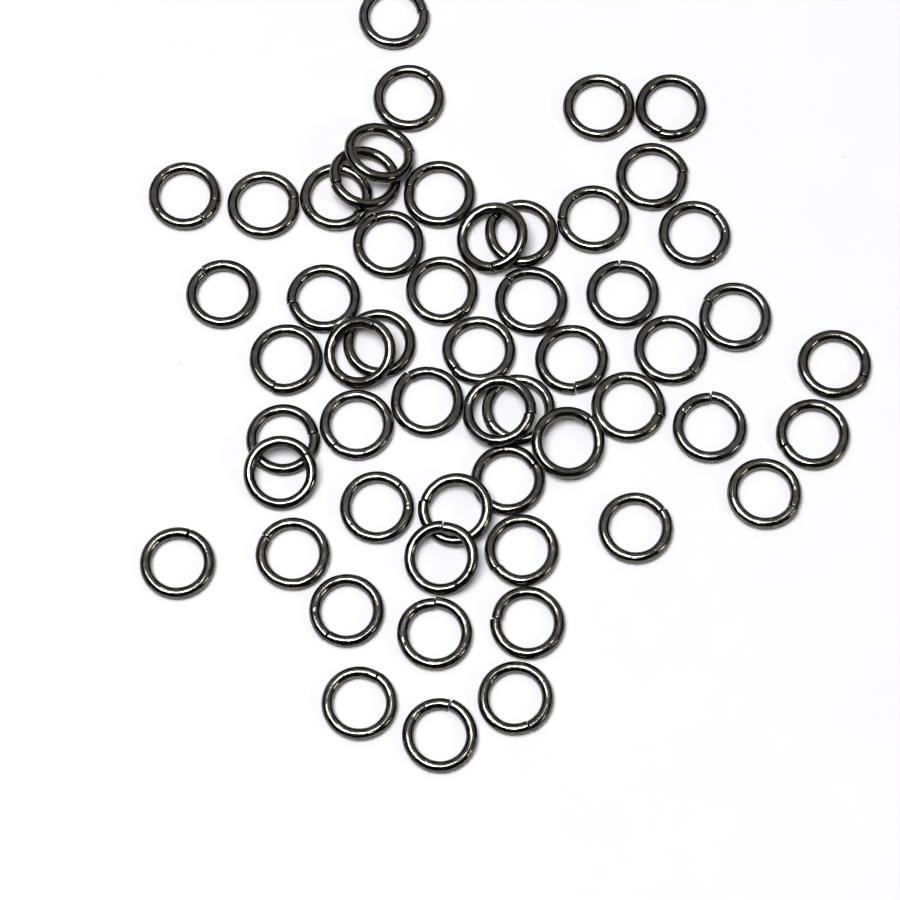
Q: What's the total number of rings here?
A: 54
